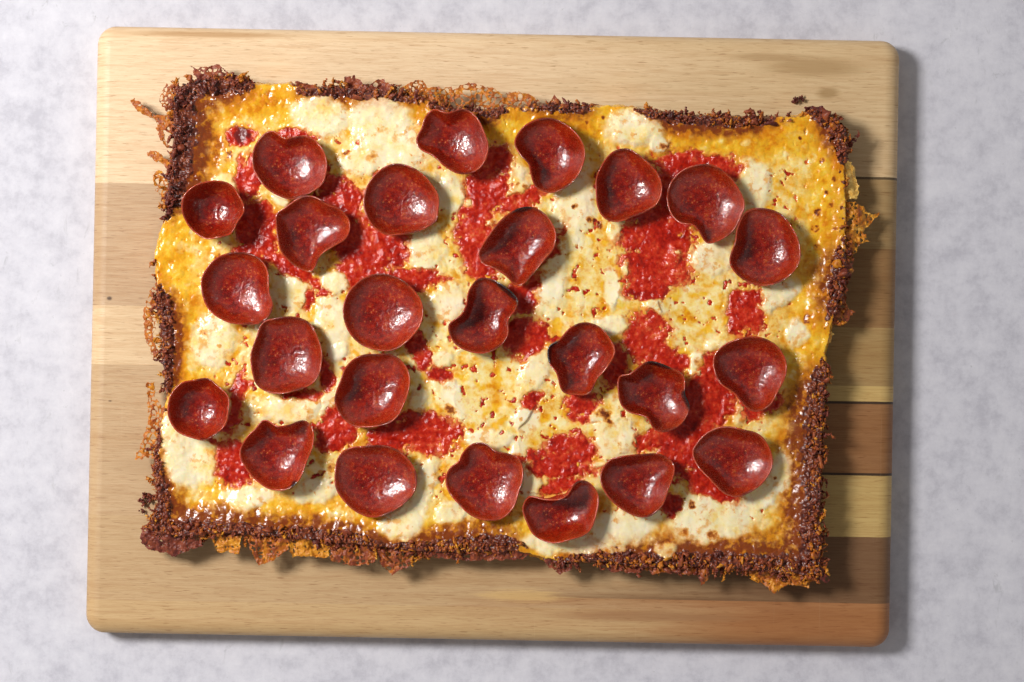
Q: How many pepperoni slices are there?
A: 25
